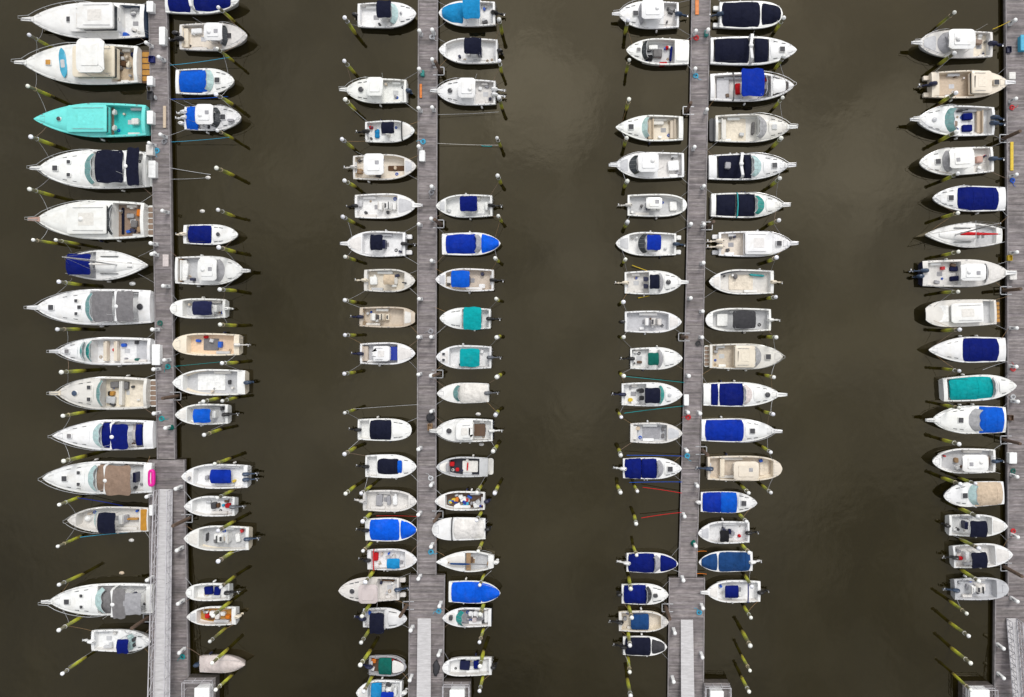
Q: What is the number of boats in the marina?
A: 114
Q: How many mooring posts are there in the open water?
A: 143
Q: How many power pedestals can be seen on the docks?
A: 81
